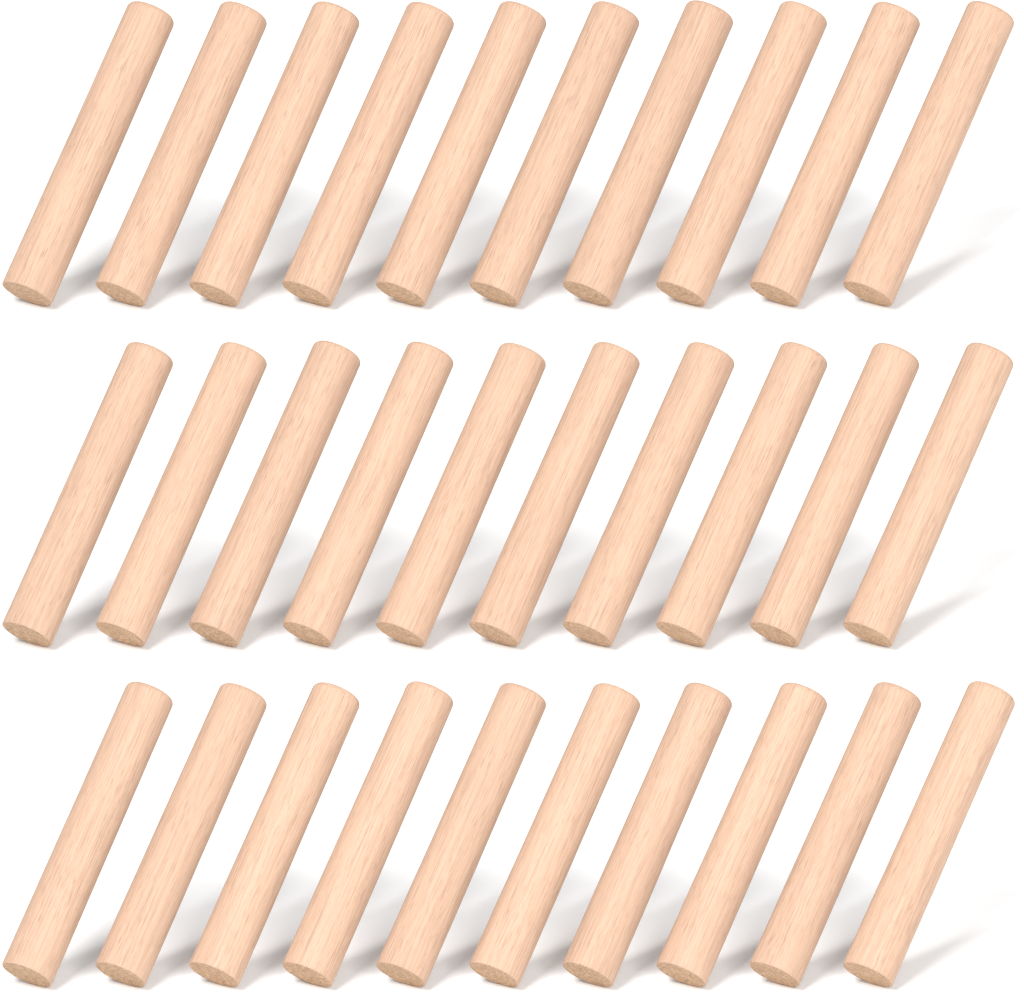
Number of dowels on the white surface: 30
